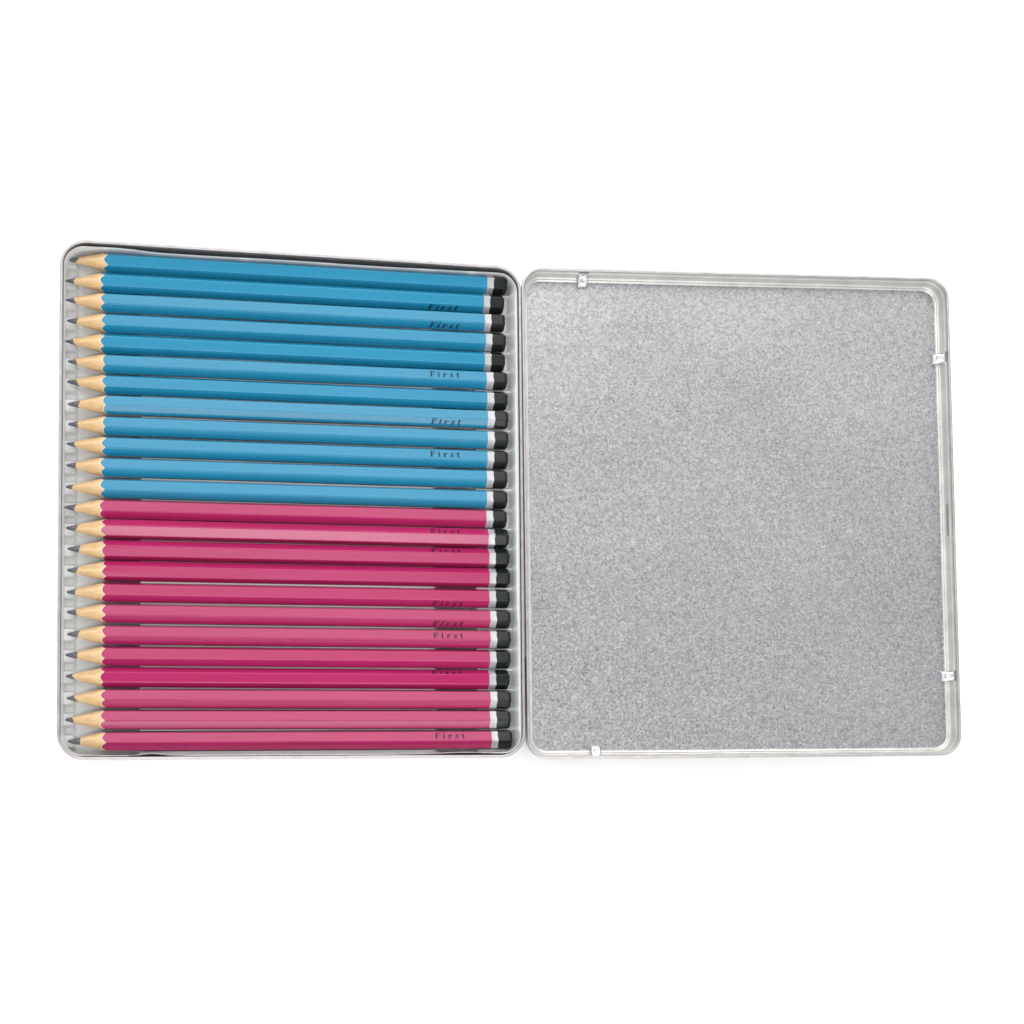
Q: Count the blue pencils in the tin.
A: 12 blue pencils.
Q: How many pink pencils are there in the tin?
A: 12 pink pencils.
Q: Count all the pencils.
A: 24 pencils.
